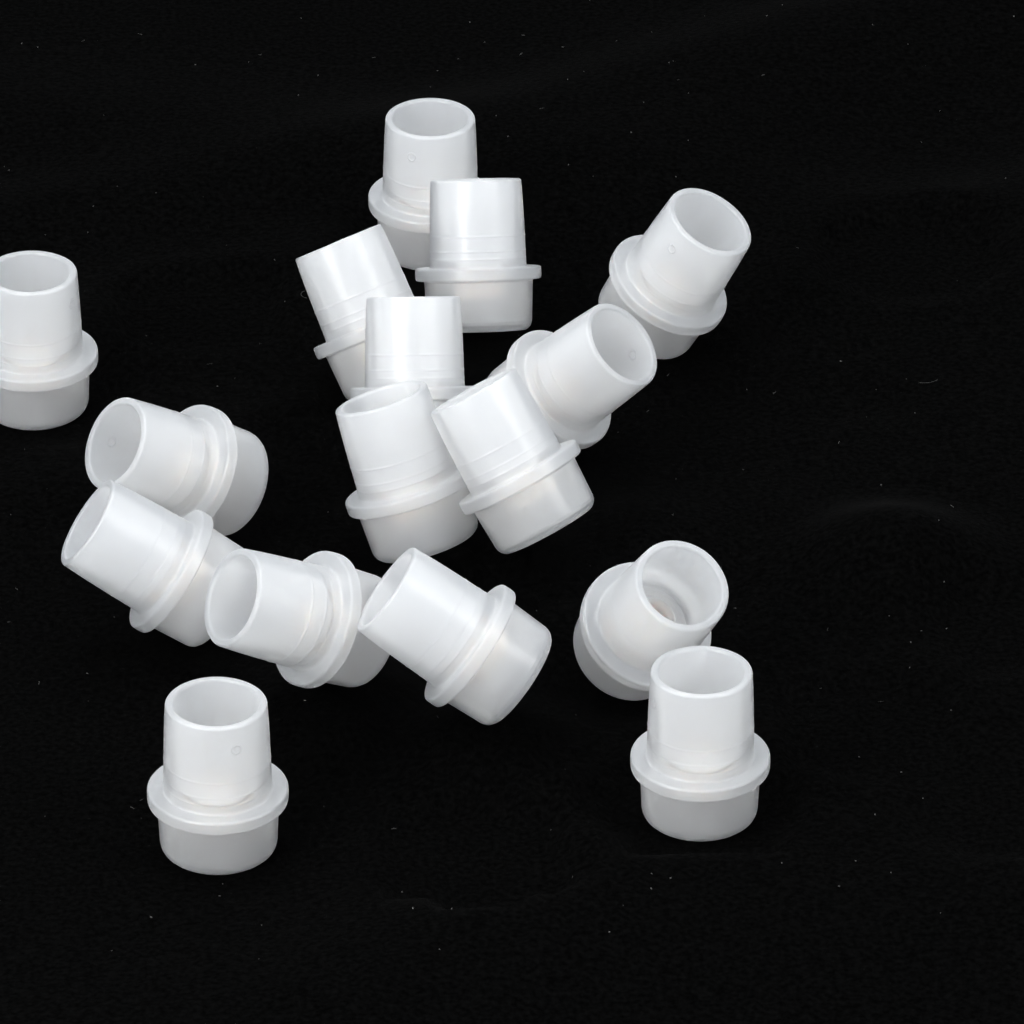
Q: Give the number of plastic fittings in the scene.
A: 16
